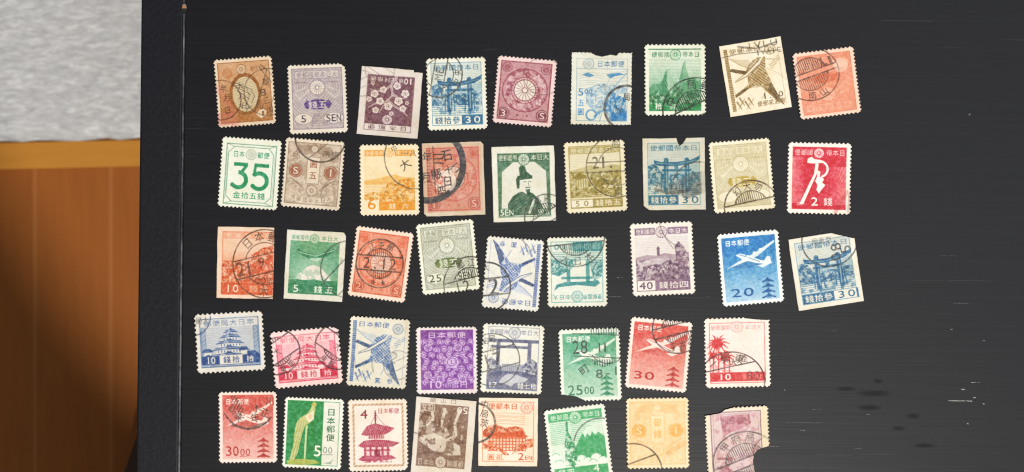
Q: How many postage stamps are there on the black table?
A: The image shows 43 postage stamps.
